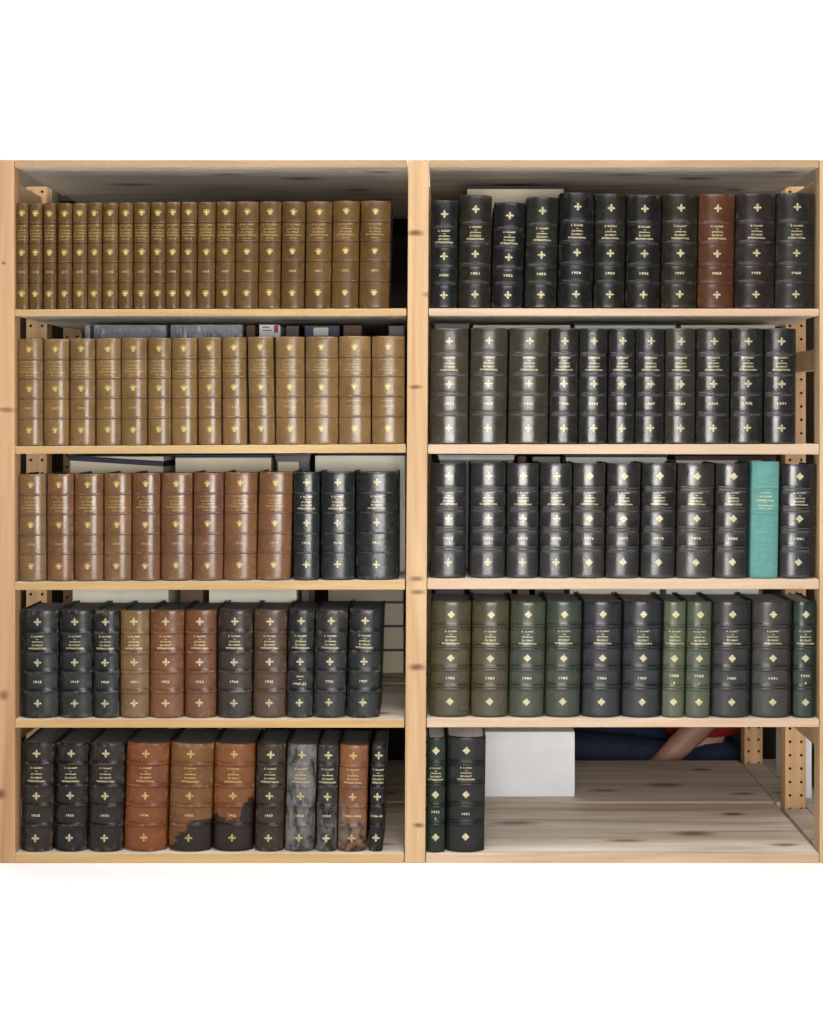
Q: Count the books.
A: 114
